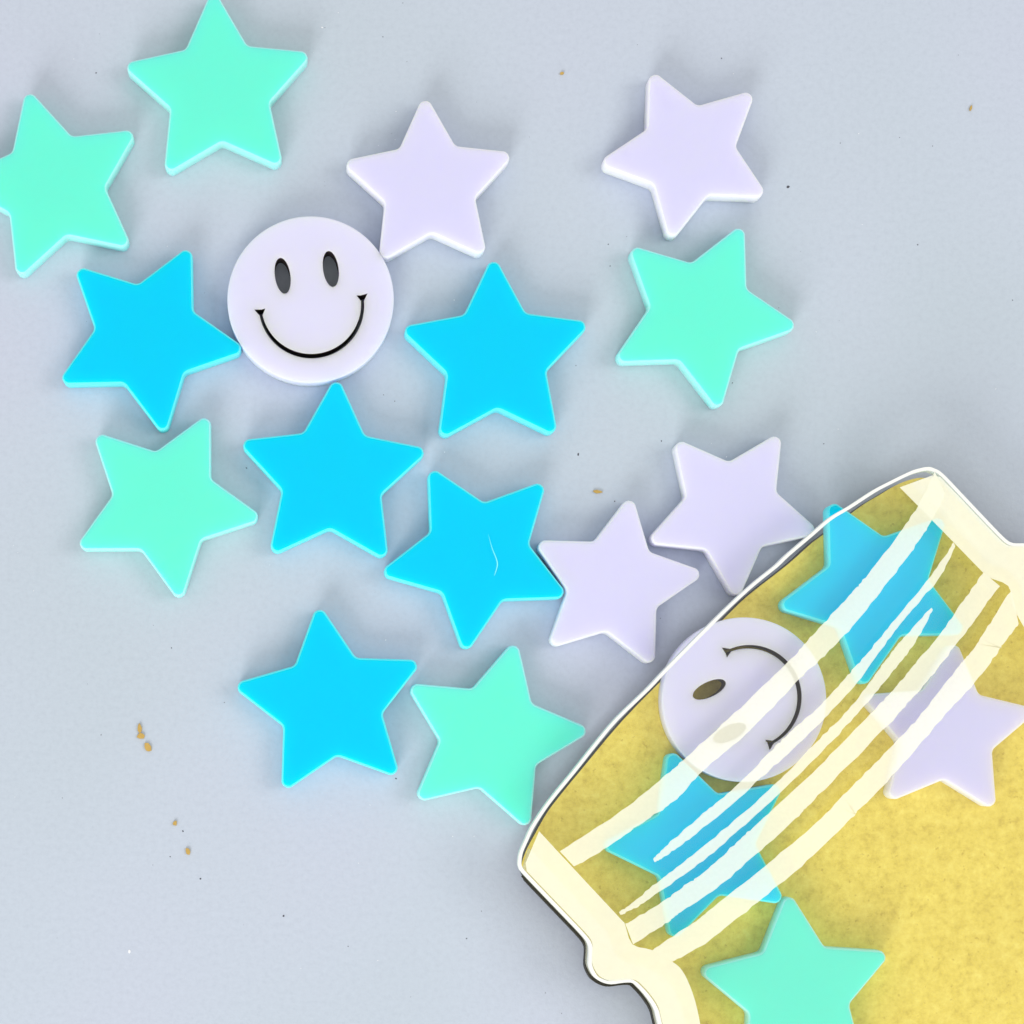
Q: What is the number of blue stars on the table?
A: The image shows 7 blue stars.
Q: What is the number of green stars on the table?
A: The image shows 6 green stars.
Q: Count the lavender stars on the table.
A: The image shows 5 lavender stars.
